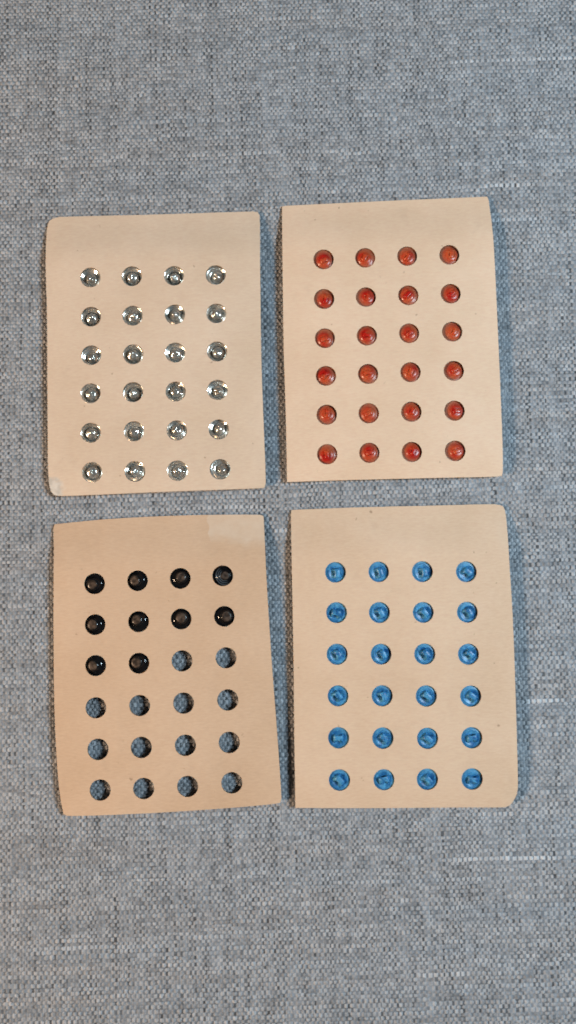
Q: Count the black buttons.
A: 10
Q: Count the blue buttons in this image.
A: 24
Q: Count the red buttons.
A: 24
